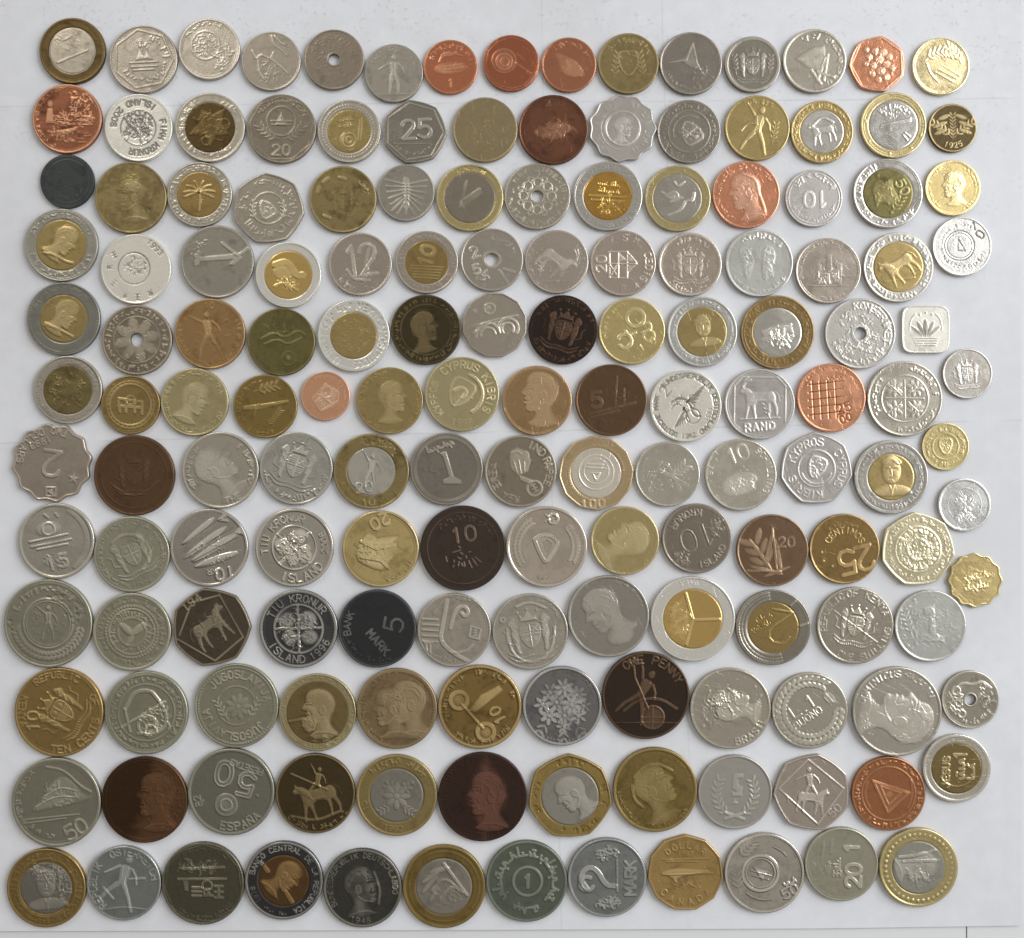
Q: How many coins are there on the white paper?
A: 159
